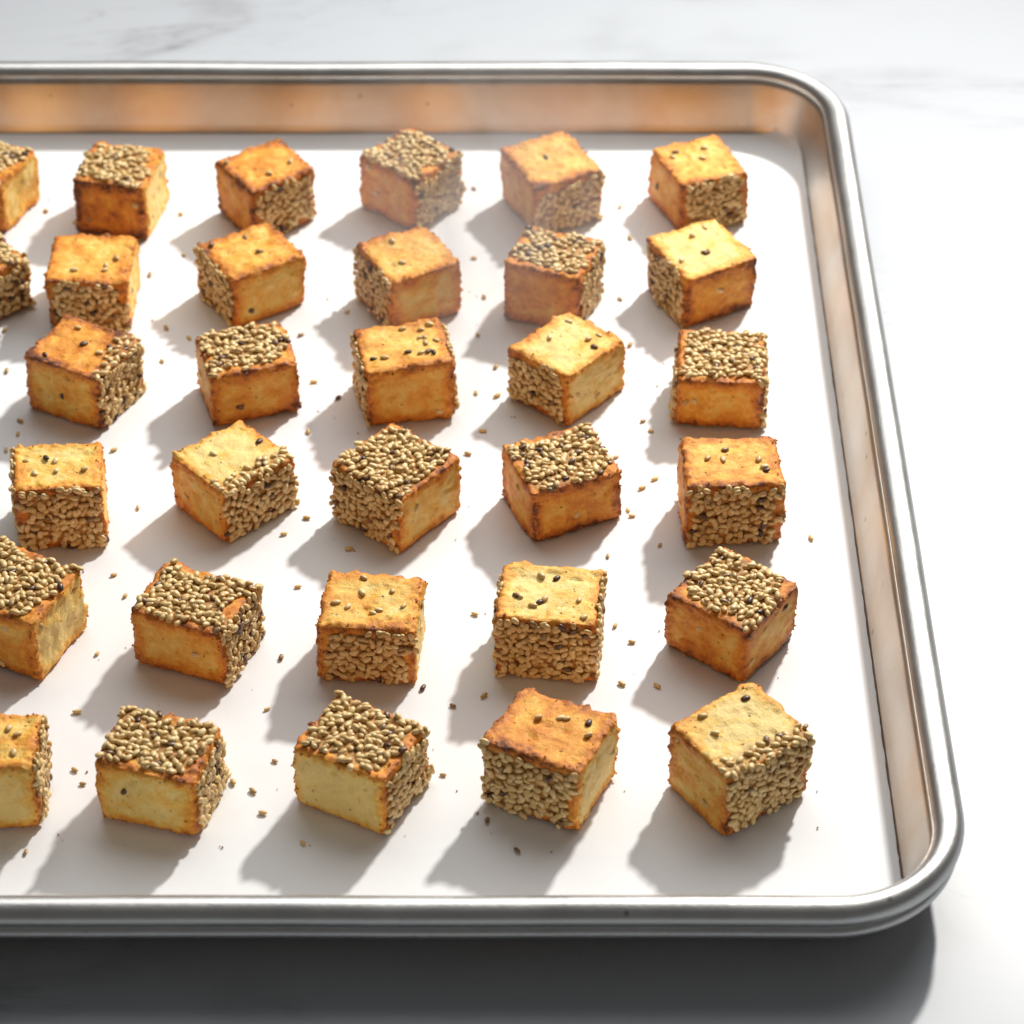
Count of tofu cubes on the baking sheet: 32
